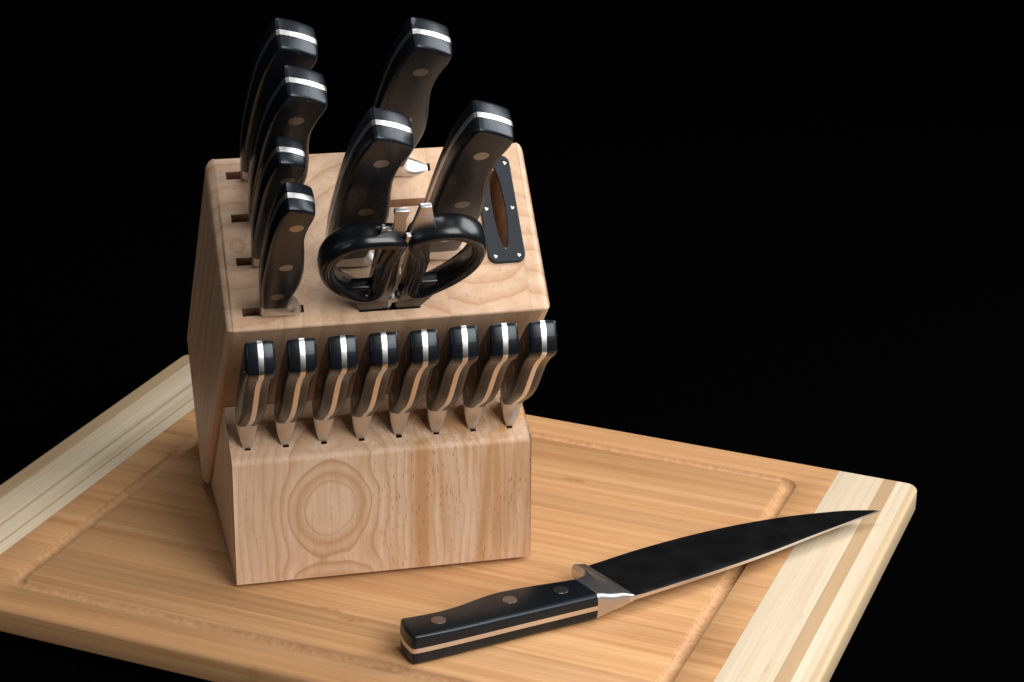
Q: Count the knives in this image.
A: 16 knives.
